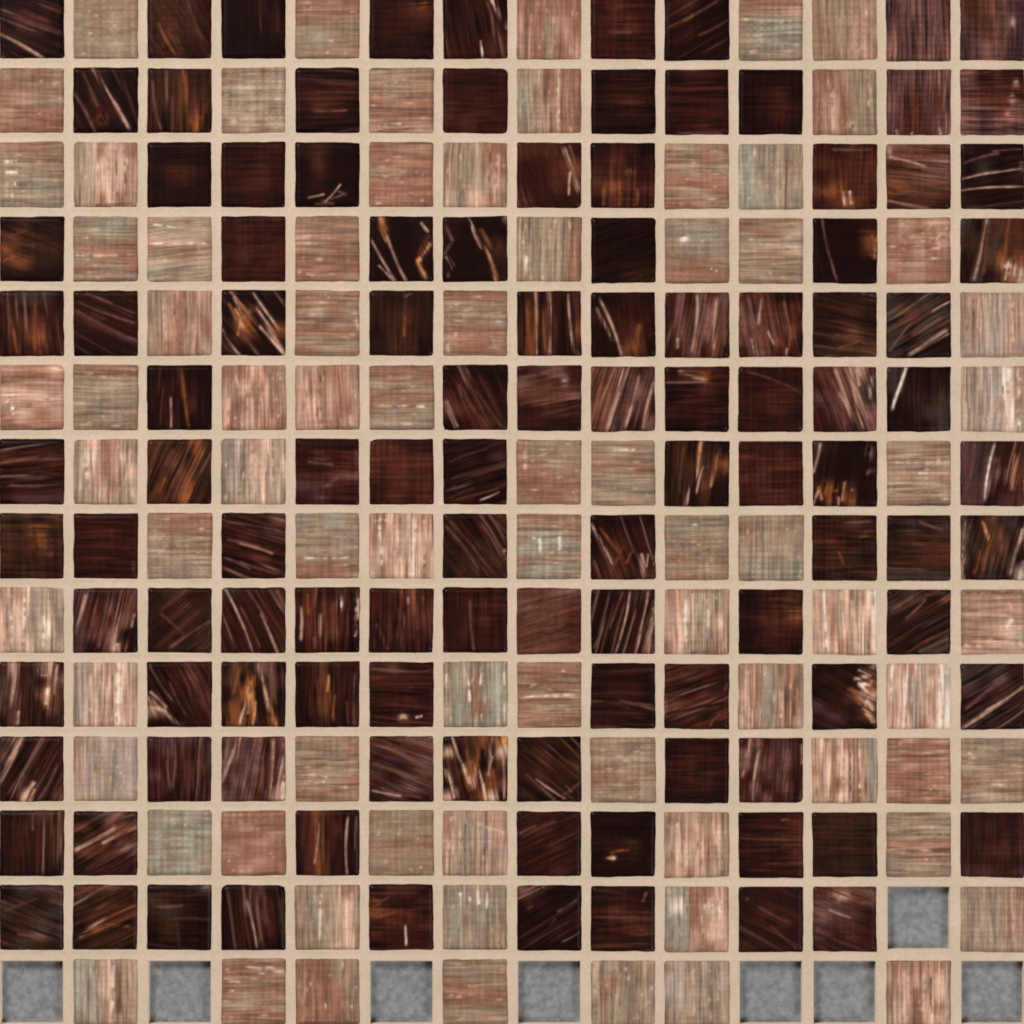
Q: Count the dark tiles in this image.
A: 112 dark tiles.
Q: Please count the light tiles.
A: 76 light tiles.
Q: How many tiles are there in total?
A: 188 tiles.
